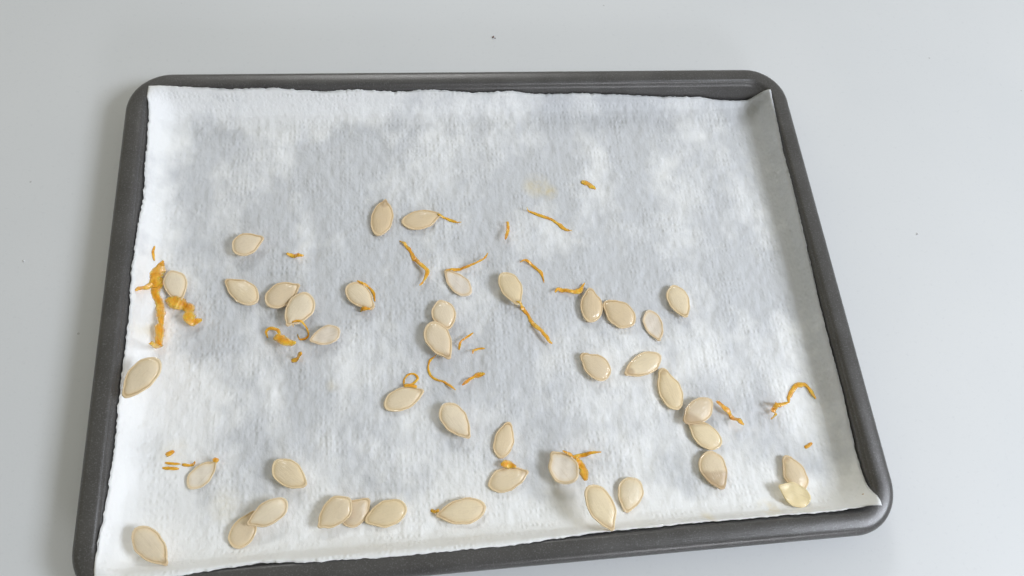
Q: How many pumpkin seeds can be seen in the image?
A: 42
